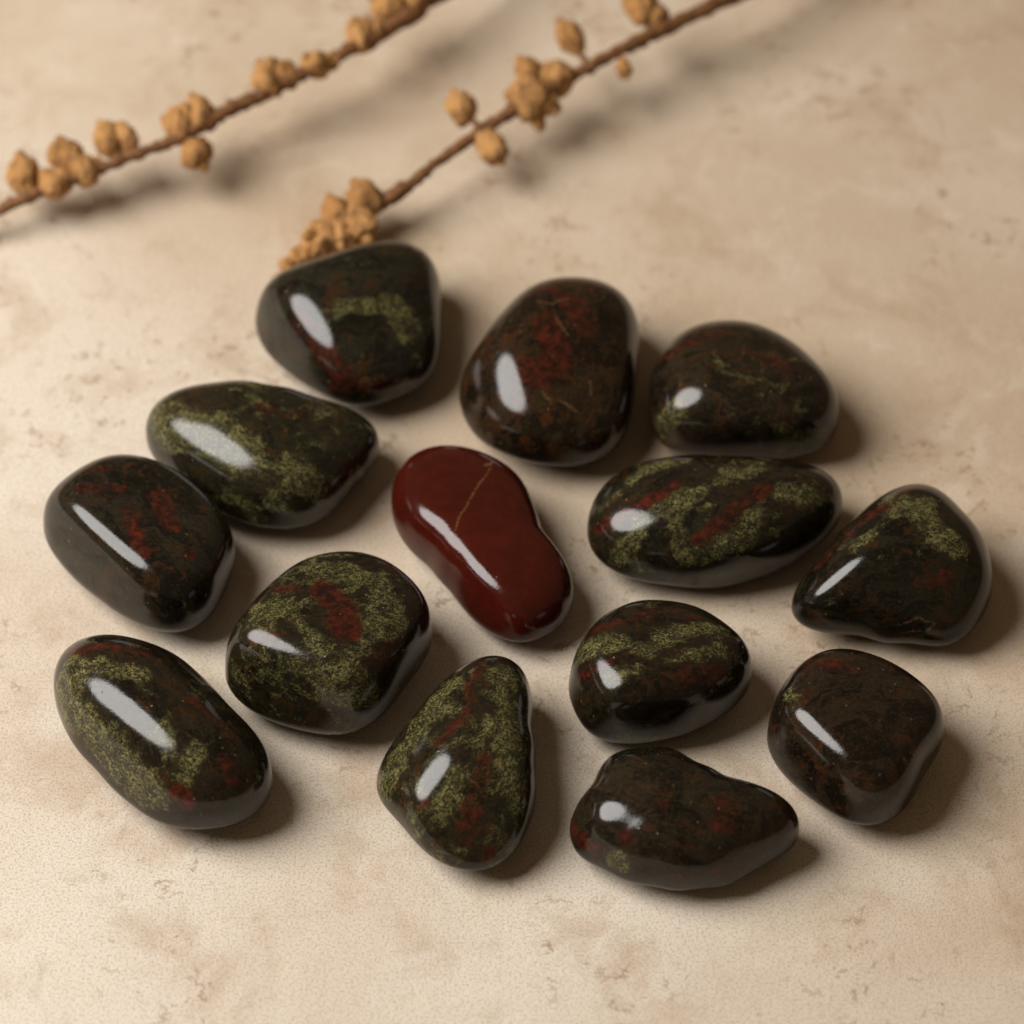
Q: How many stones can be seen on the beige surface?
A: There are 14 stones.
